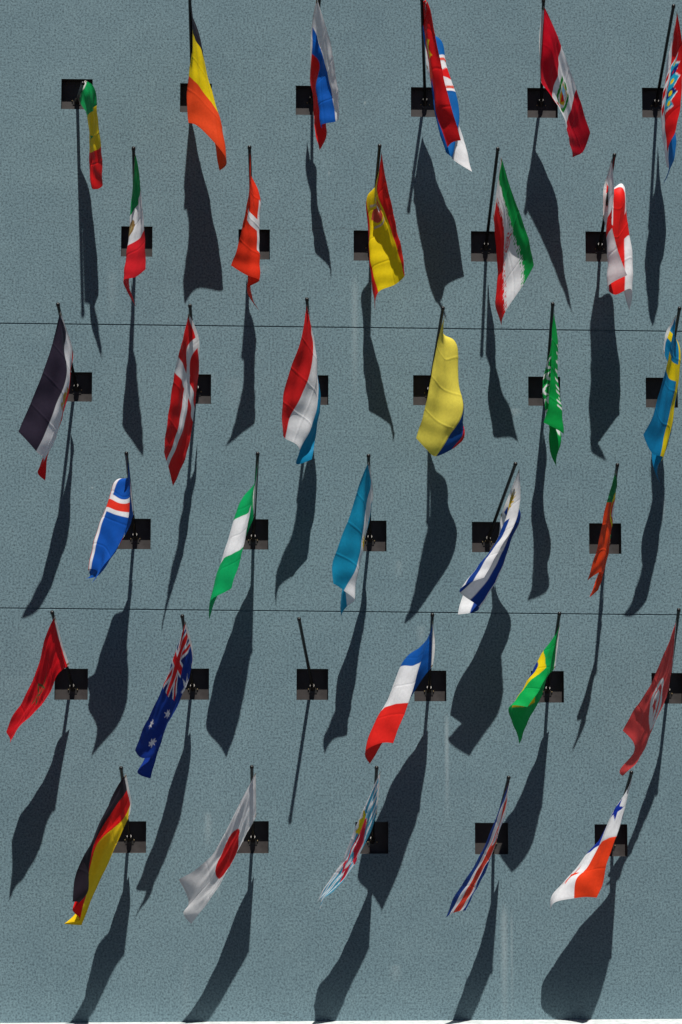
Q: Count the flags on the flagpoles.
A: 32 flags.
